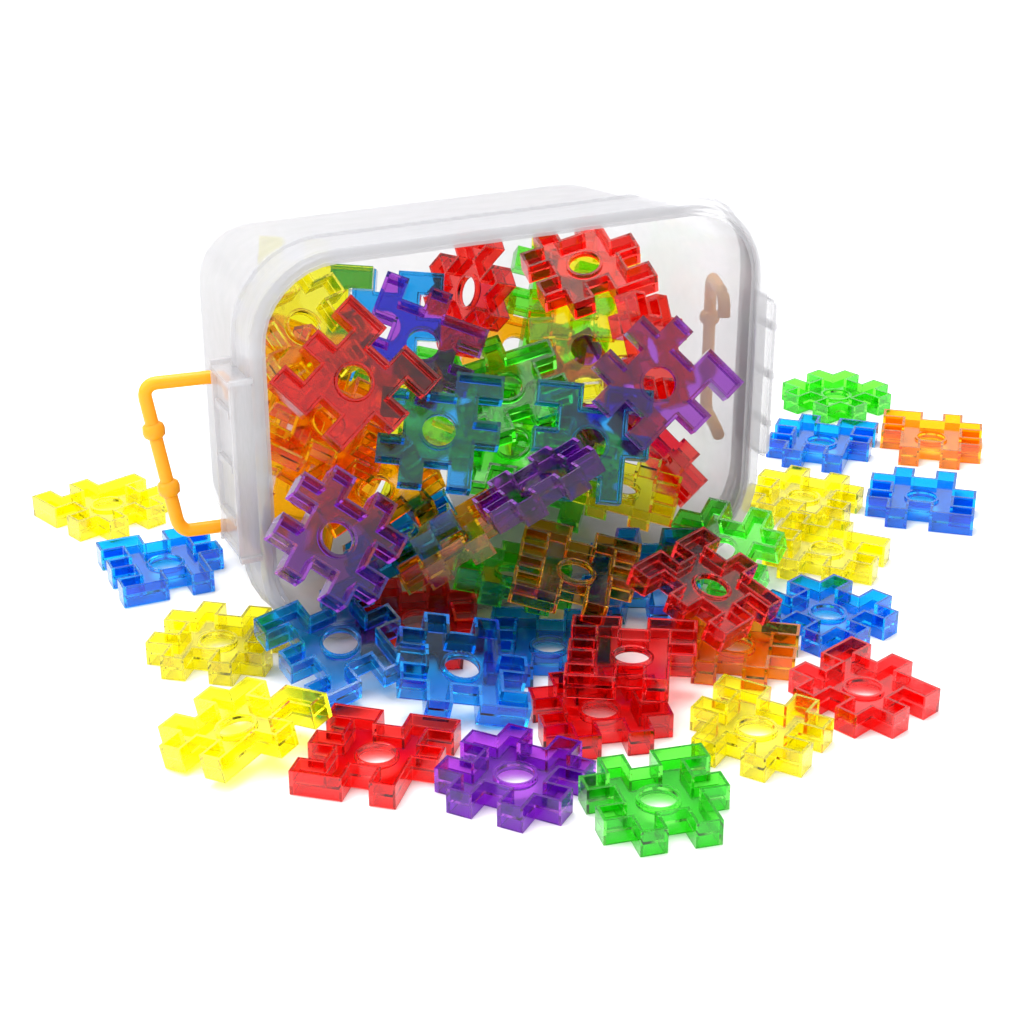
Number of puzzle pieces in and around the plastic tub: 64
